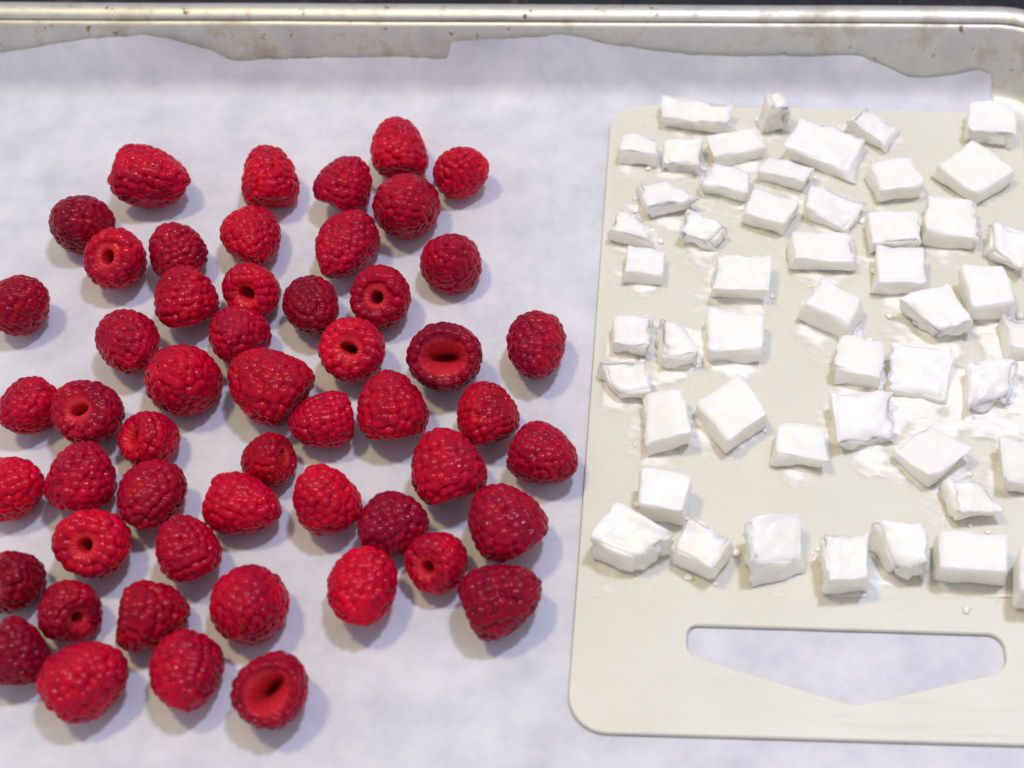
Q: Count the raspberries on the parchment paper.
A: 53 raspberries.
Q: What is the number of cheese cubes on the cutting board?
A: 50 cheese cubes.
